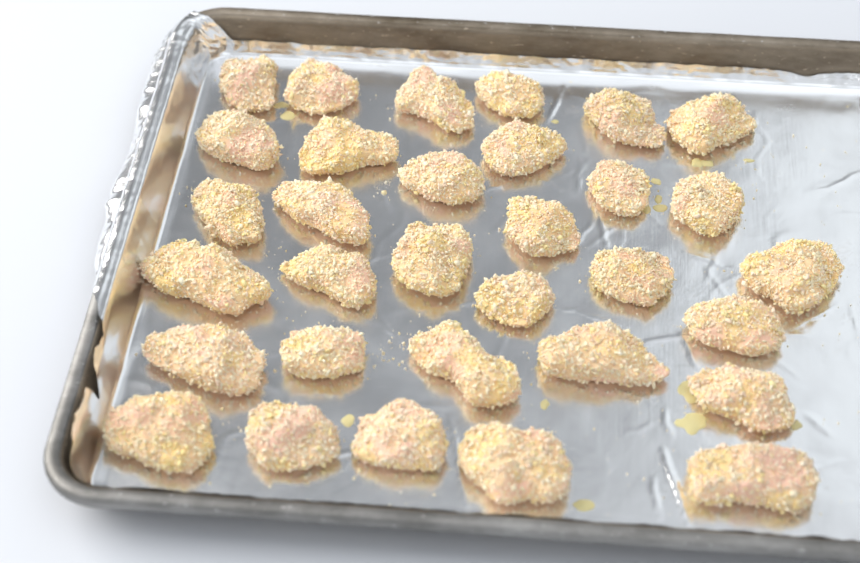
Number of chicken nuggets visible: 32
